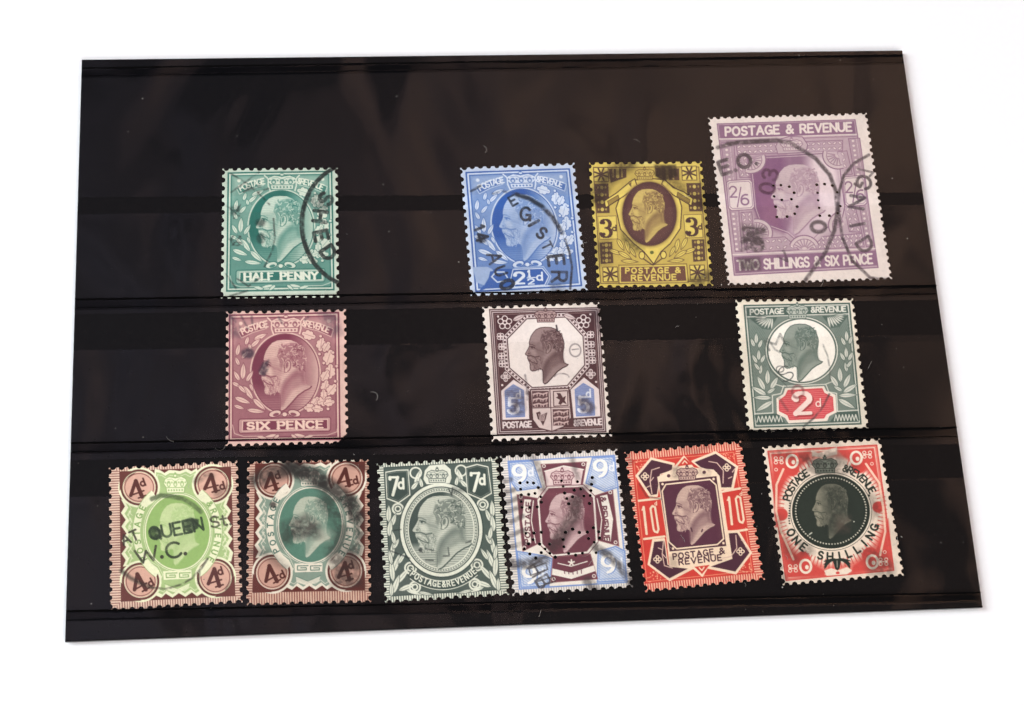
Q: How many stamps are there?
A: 13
